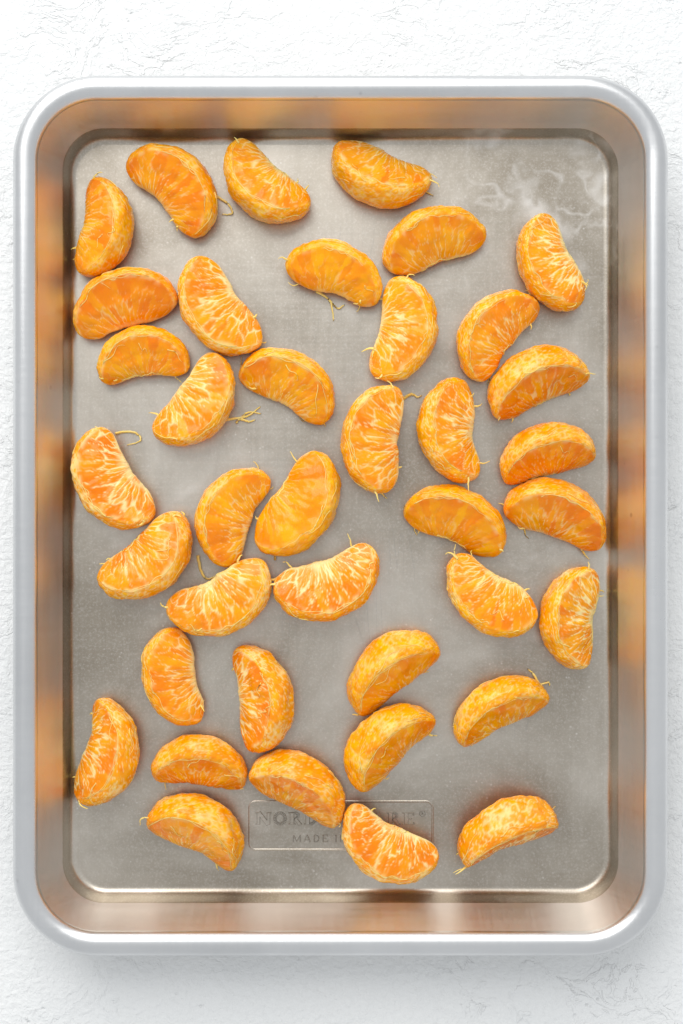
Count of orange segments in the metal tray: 39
